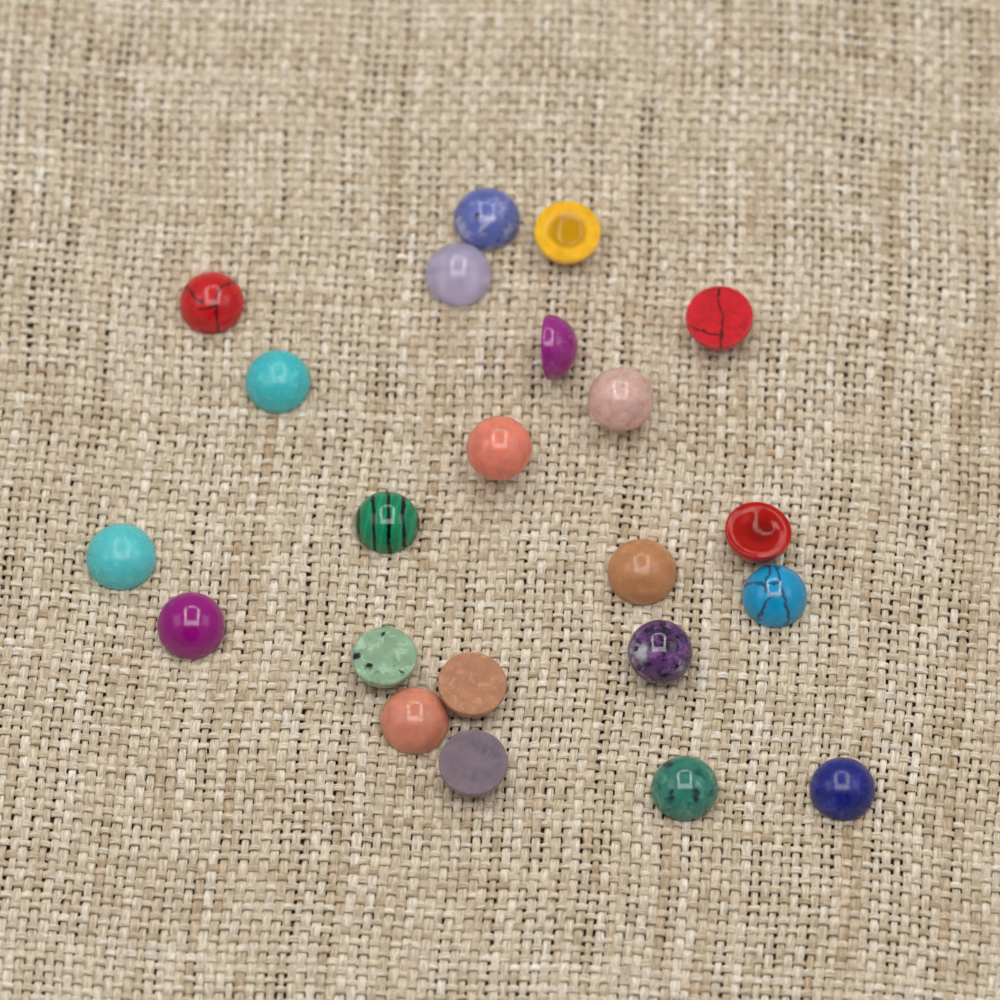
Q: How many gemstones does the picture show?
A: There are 22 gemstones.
